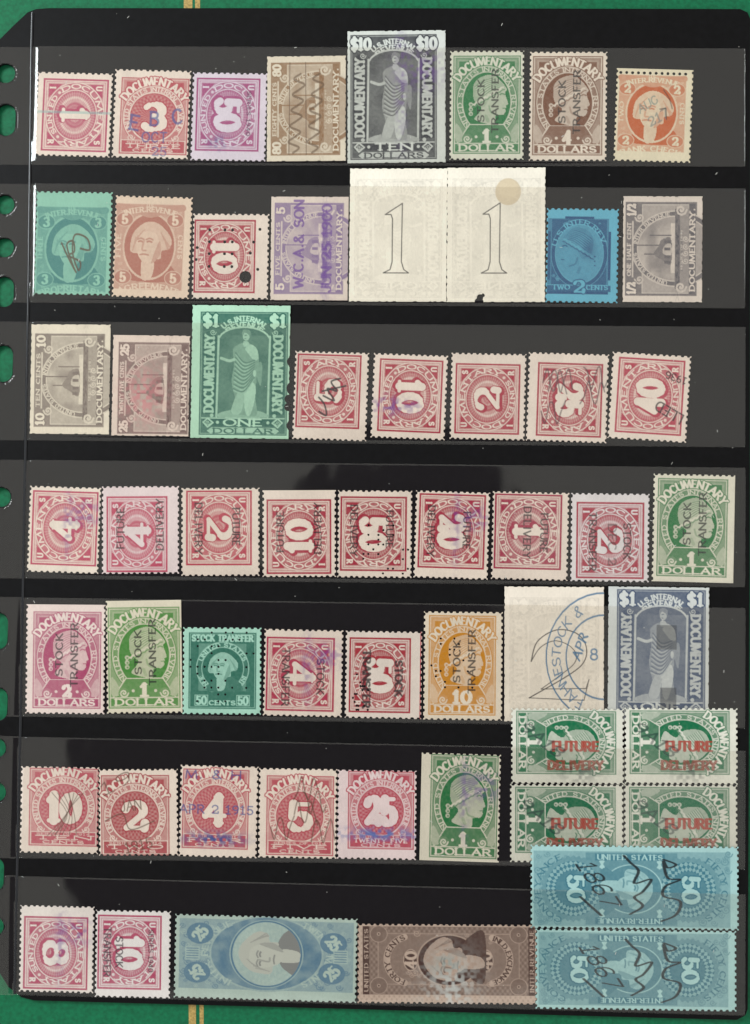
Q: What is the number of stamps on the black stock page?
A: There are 57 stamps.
